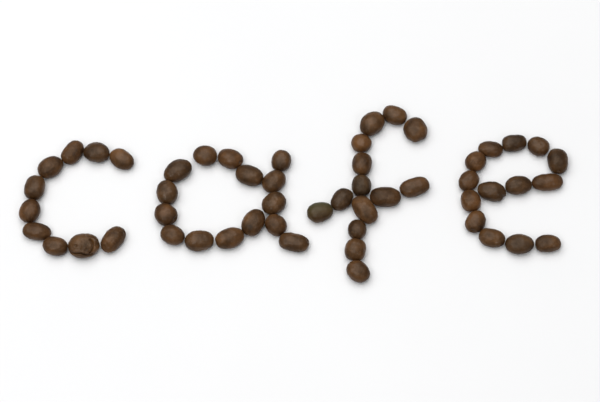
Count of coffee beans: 53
